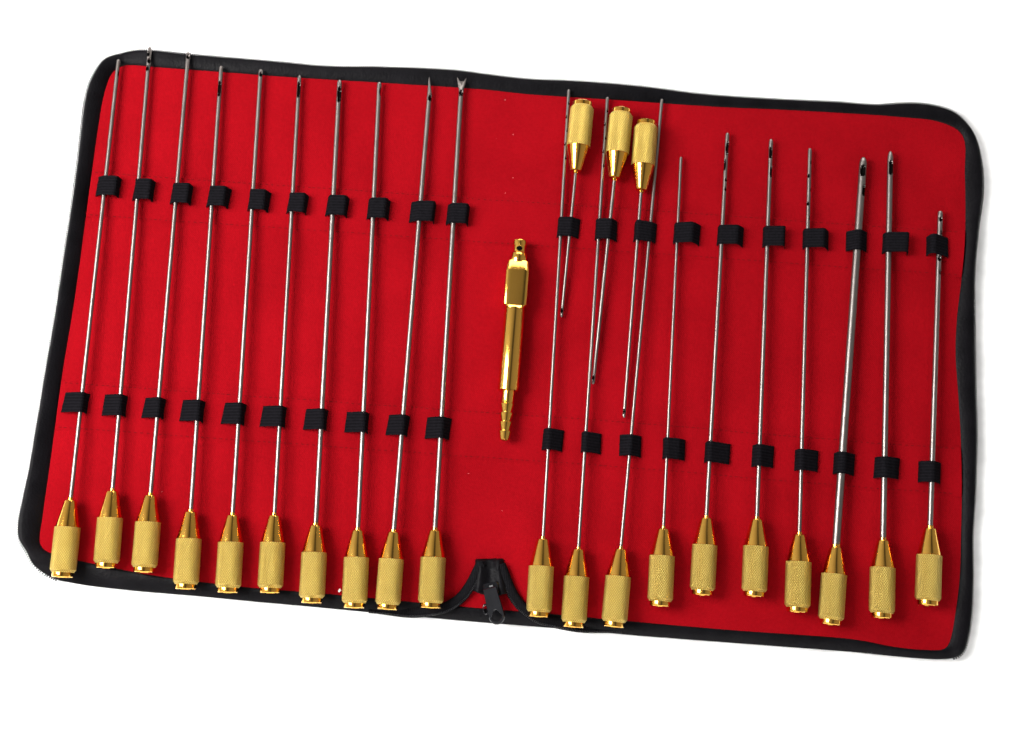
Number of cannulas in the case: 23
